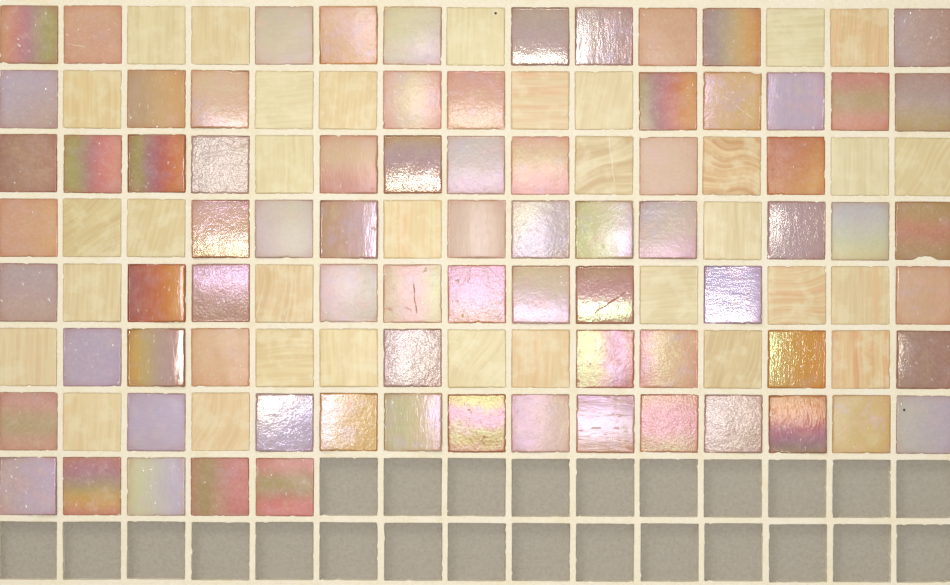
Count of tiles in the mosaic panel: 110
